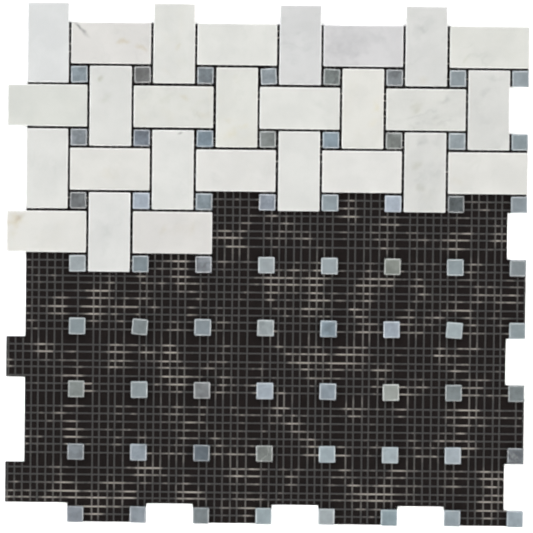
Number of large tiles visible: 27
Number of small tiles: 64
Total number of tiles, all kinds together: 91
